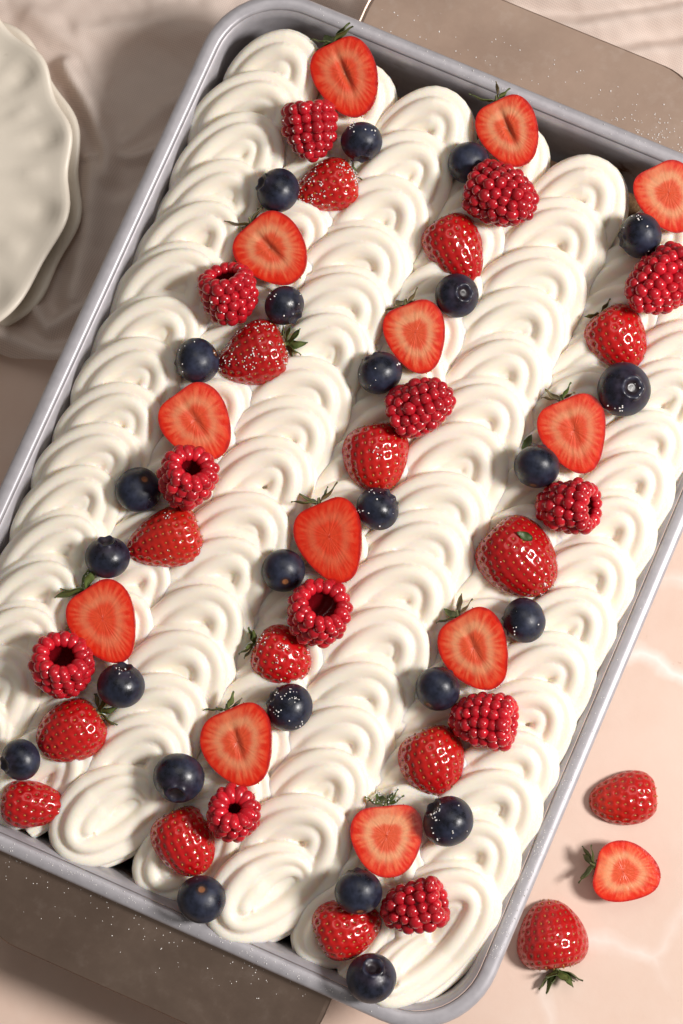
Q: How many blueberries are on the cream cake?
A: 24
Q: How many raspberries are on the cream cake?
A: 12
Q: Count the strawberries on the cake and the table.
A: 28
